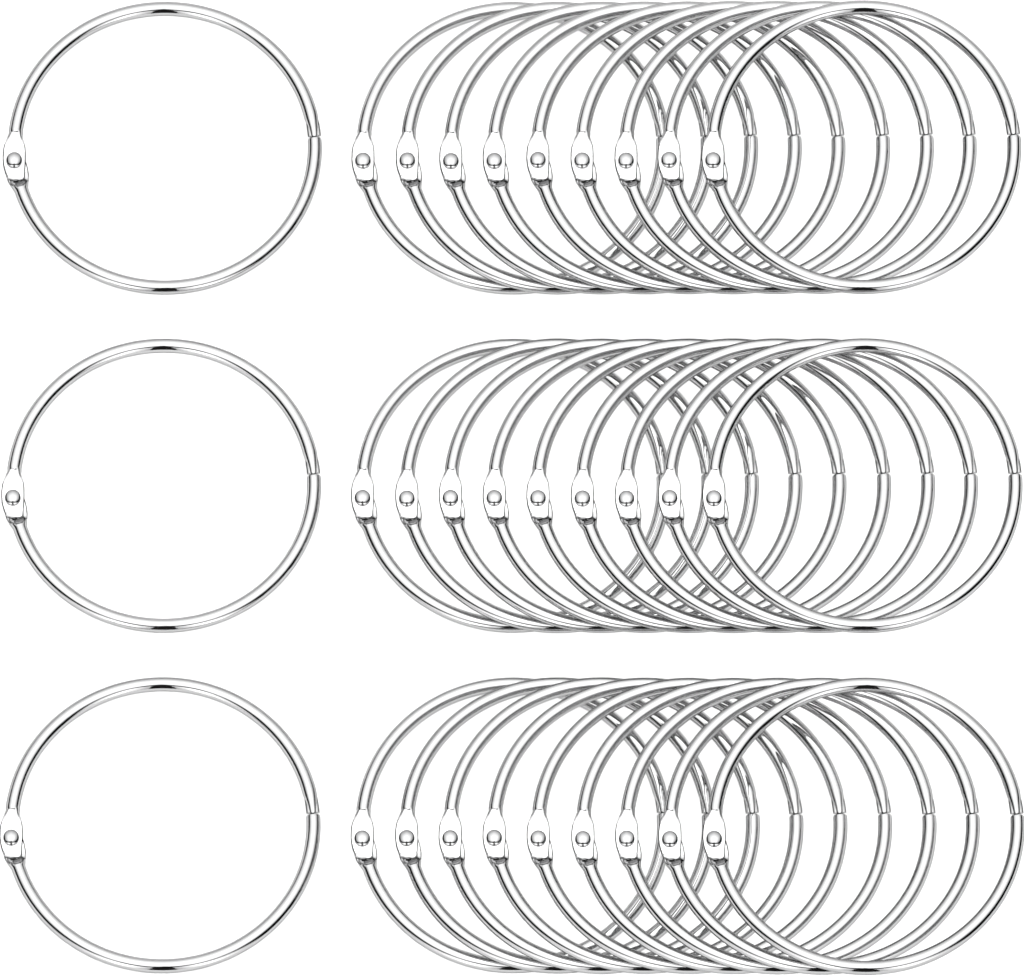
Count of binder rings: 30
